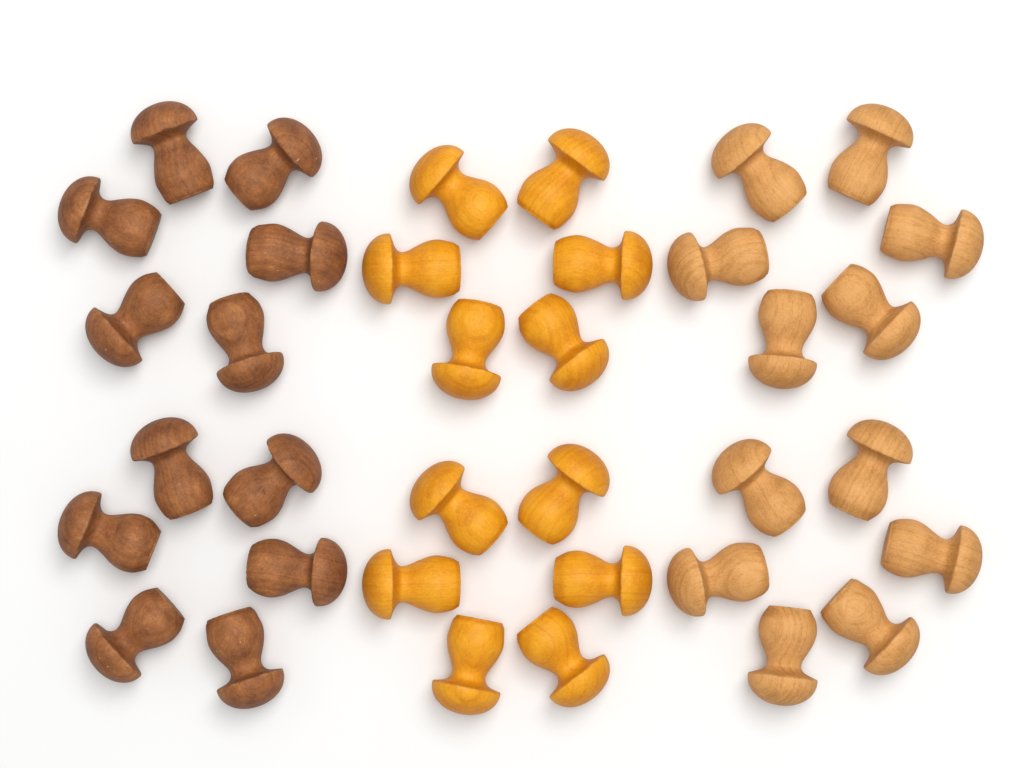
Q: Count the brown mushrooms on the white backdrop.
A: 12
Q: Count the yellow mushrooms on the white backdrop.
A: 12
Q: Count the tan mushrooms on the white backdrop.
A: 12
